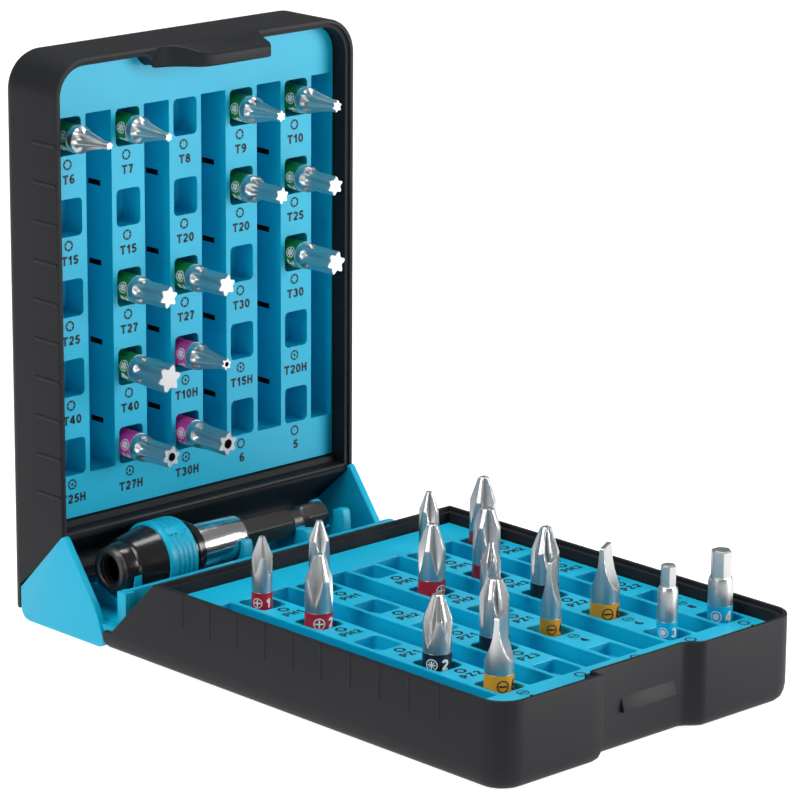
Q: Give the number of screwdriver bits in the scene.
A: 29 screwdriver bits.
